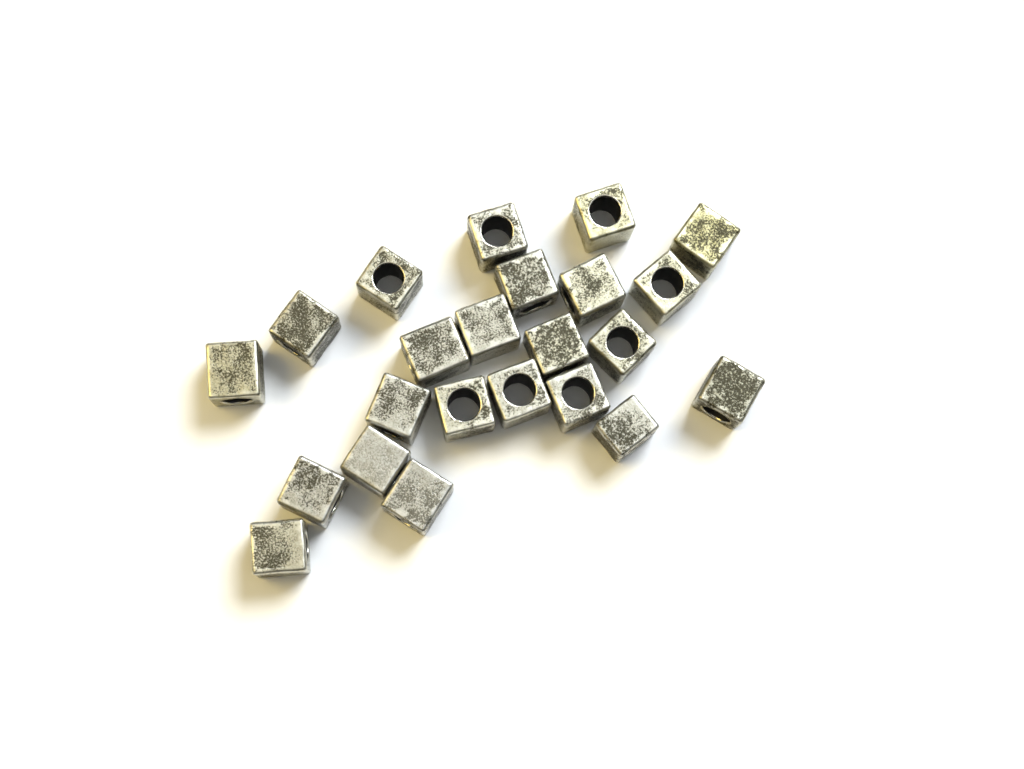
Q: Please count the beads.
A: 23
